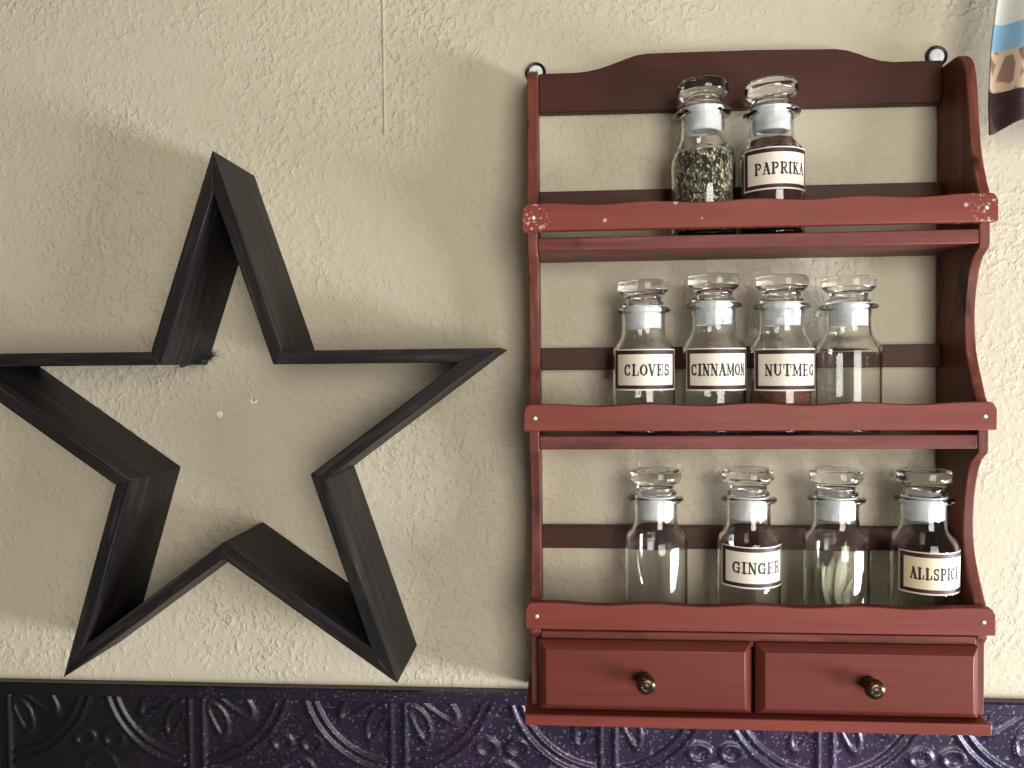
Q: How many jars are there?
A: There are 10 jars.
